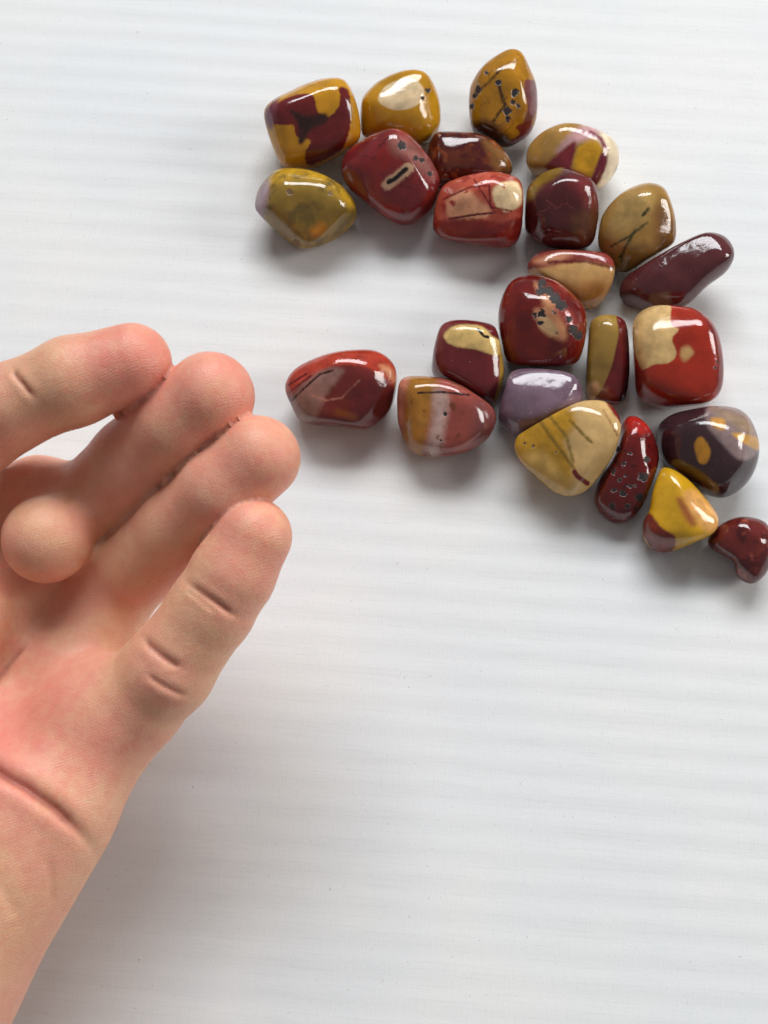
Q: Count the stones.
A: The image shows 24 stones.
